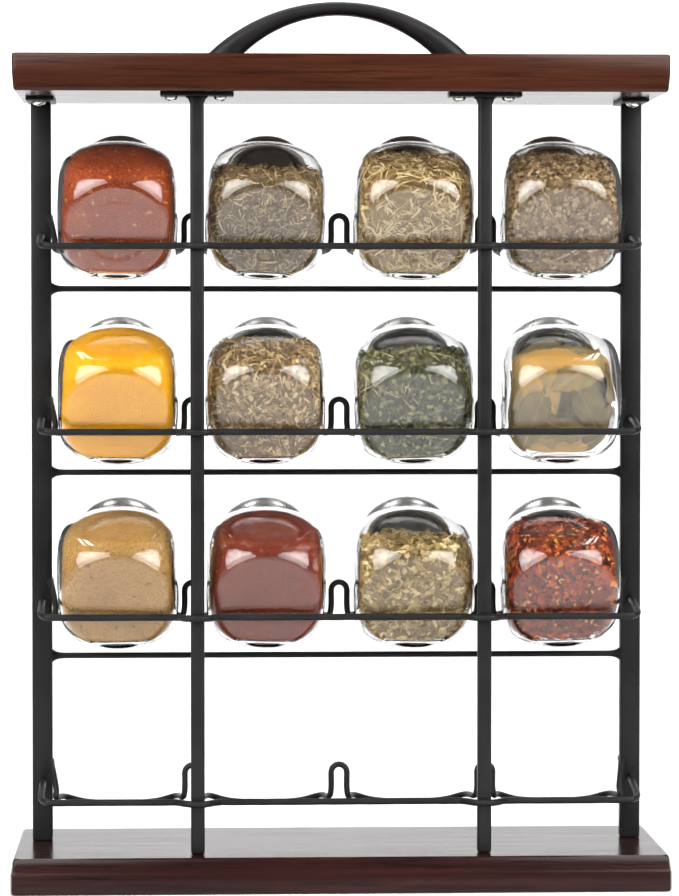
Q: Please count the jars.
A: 12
